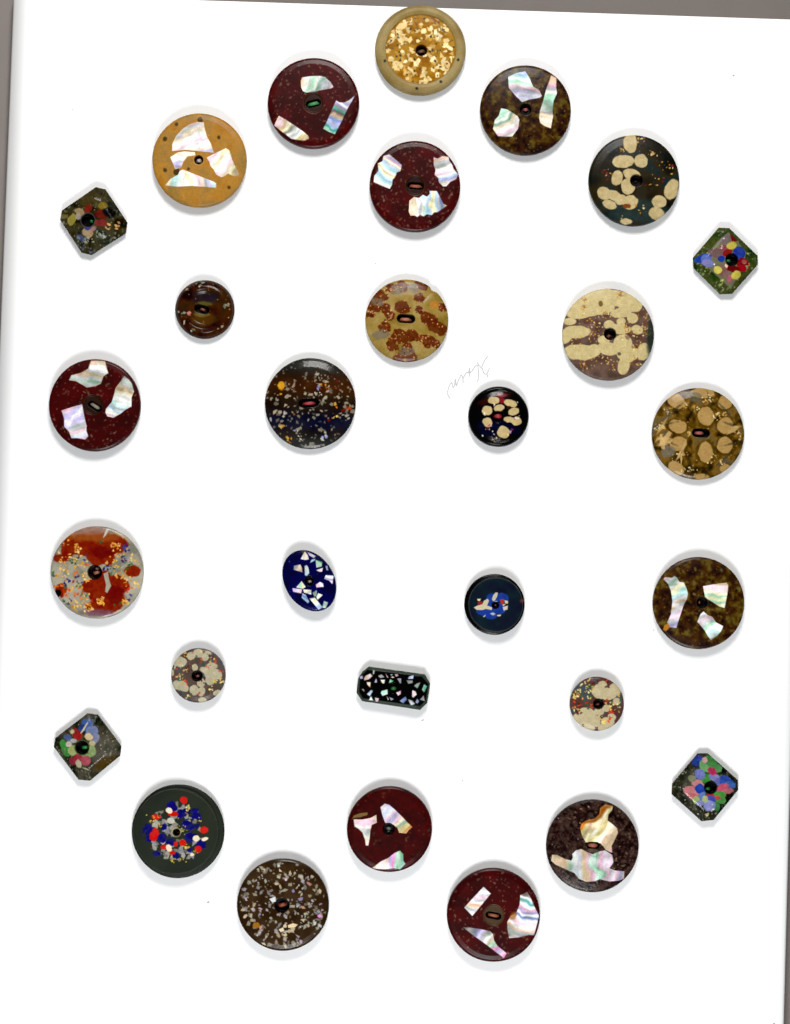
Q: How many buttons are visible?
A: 29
